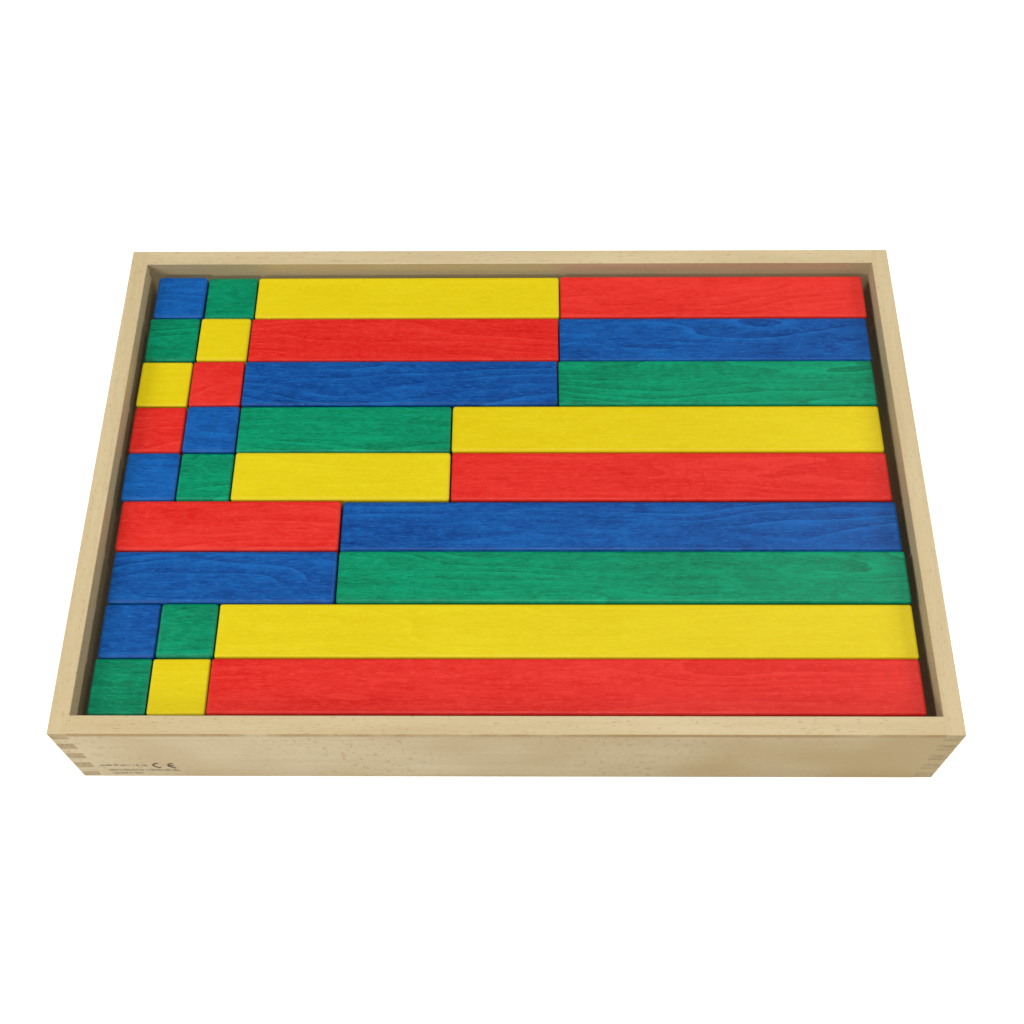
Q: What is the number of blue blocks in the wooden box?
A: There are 8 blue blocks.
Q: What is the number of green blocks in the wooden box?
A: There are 8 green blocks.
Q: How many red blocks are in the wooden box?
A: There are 7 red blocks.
